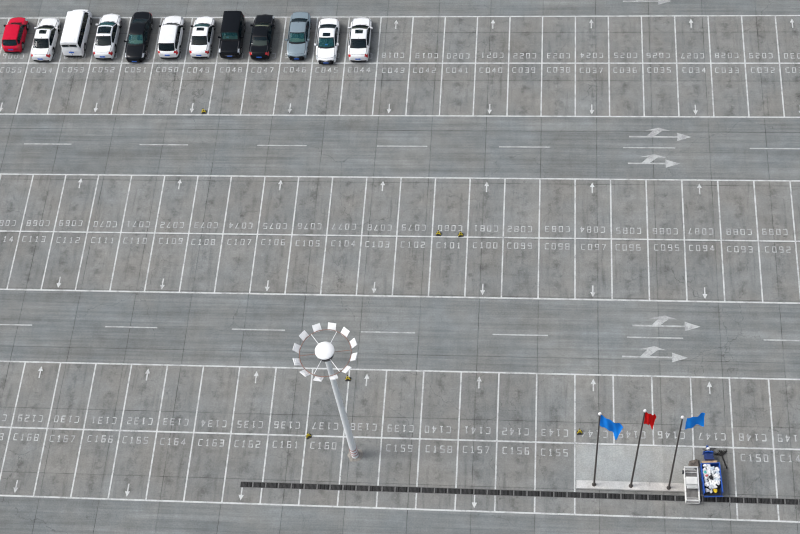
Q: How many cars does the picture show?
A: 12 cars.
